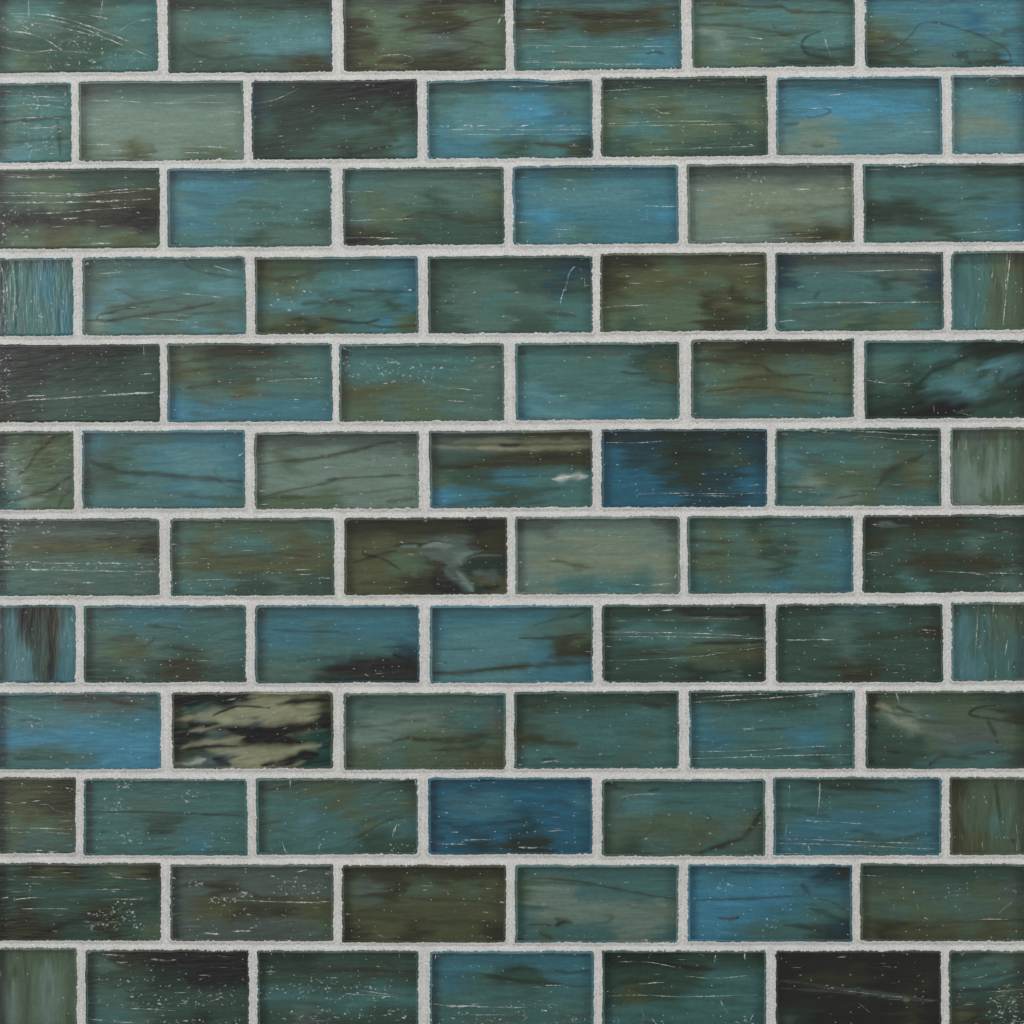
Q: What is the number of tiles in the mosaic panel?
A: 78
